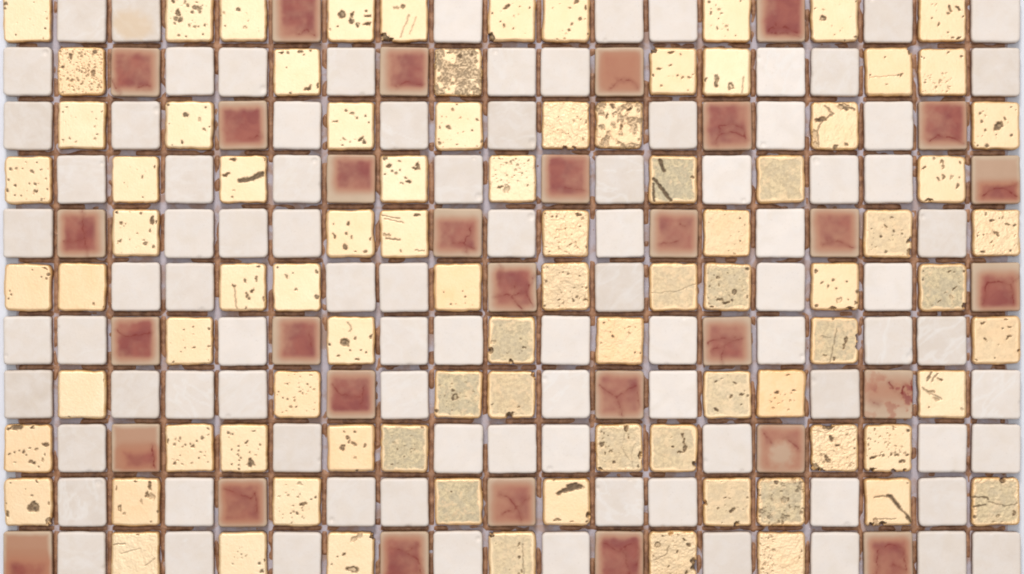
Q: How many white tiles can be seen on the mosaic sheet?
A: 91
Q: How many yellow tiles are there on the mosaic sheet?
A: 87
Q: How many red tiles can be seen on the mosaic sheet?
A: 31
